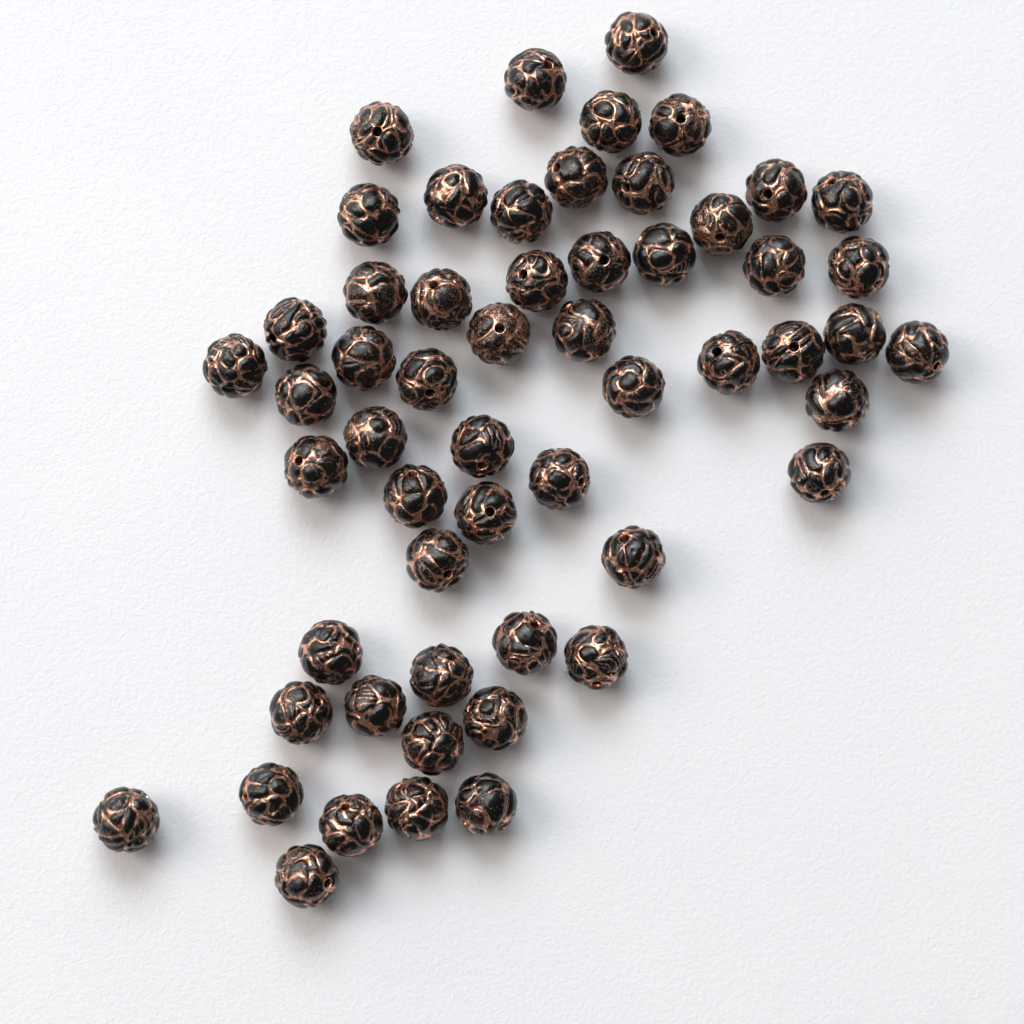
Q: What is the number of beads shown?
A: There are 56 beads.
